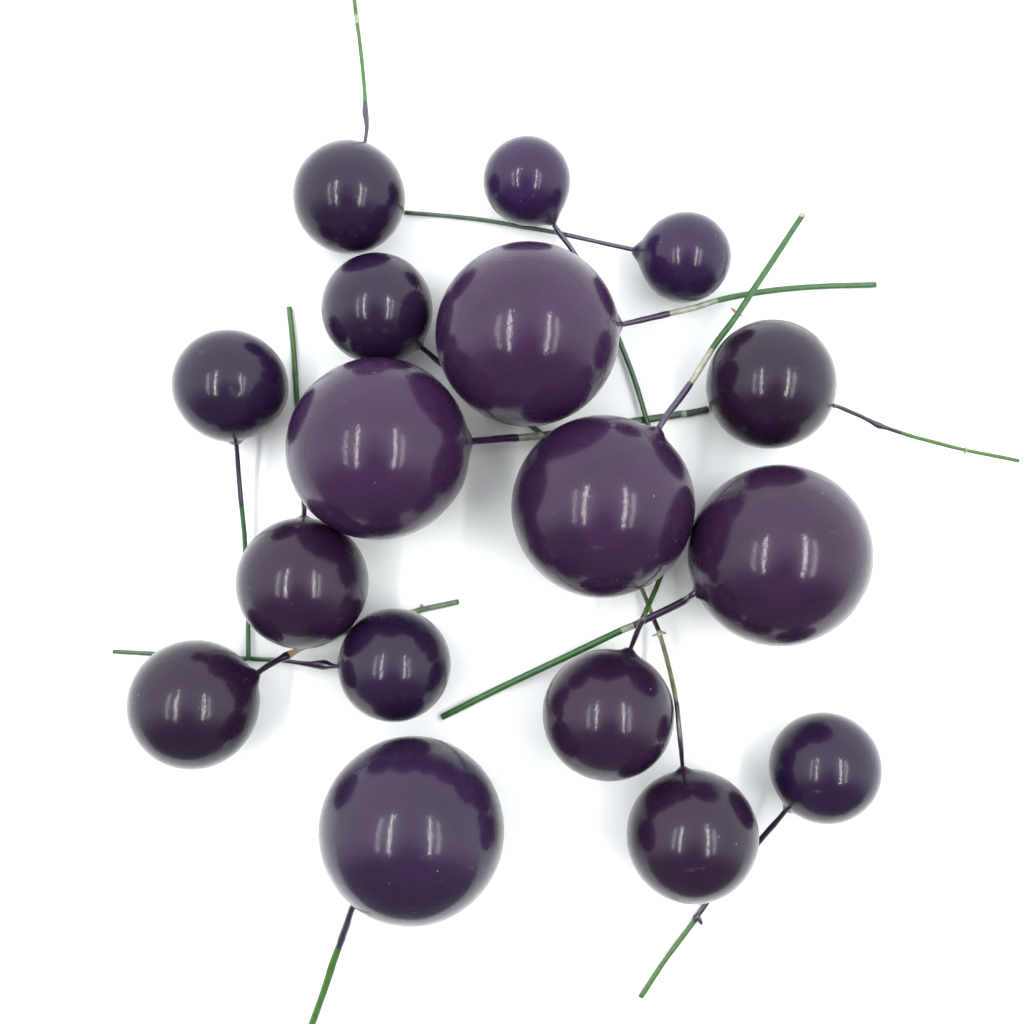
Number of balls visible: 17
